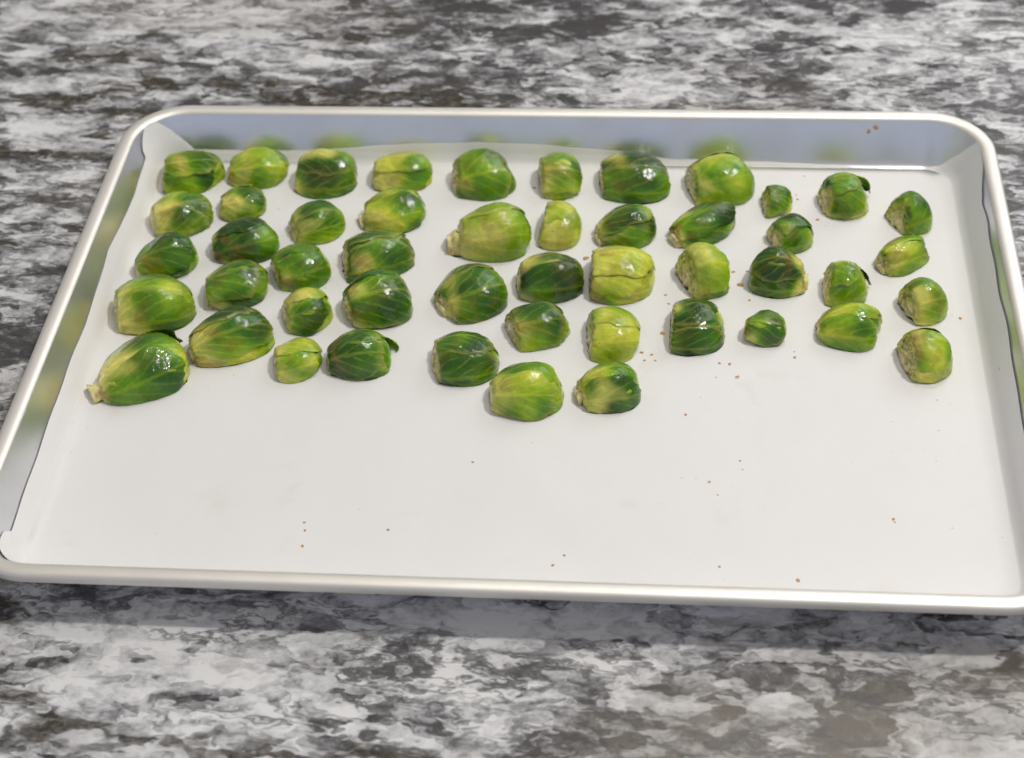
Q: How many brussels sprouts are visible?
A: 49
